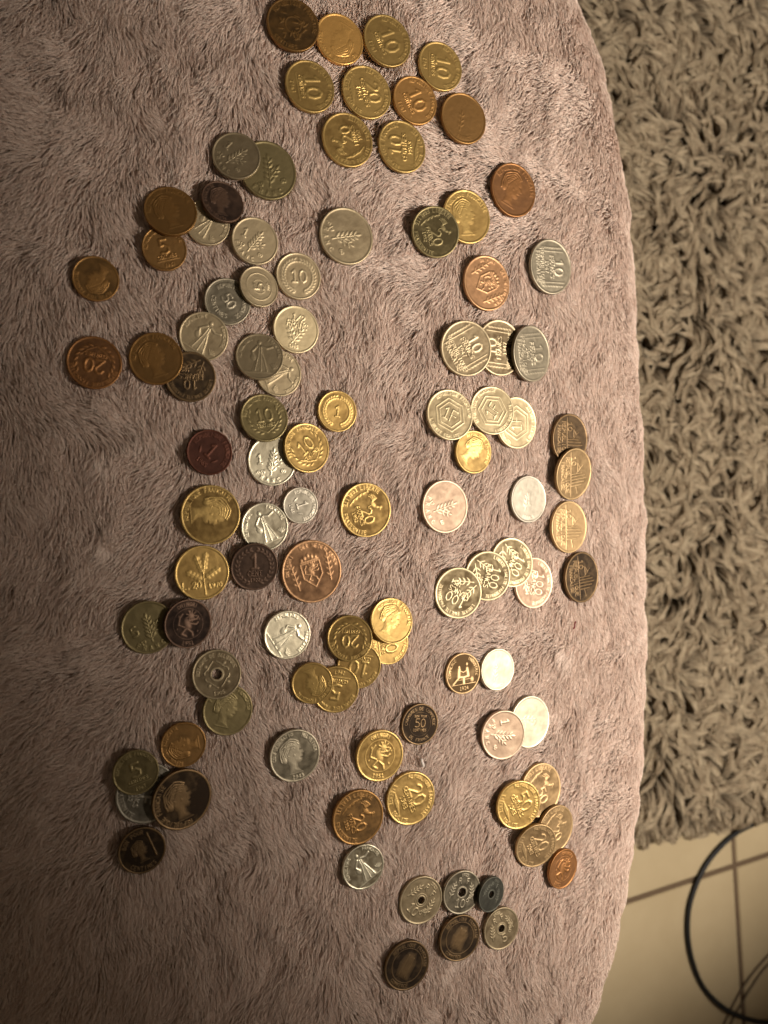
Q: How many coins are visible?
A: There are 100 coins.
